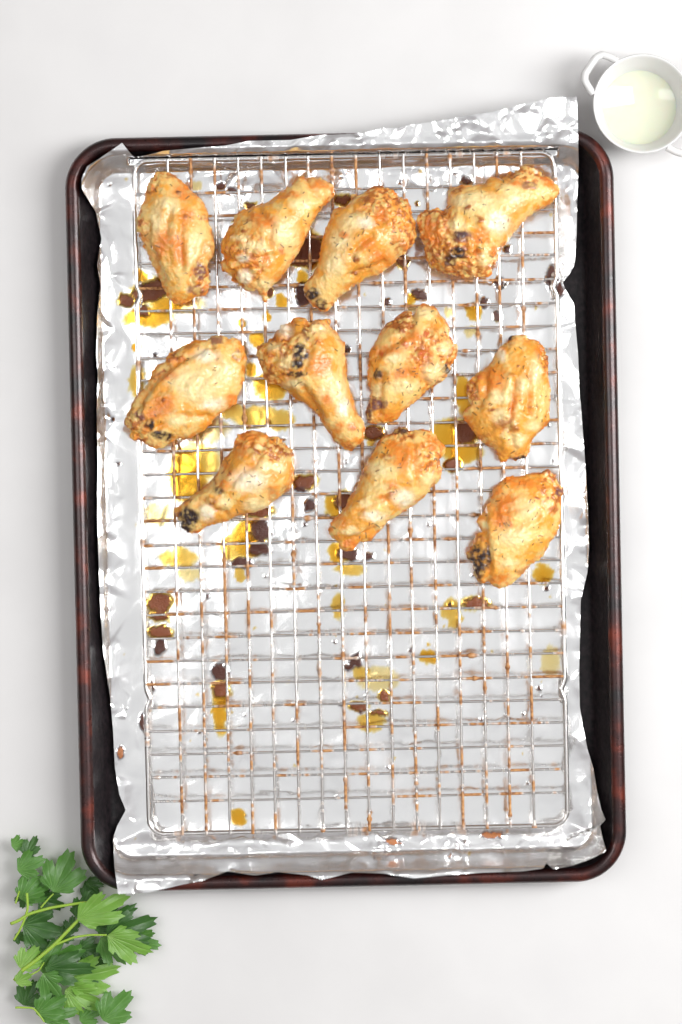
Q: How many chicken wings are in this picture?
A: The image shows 11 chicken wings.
